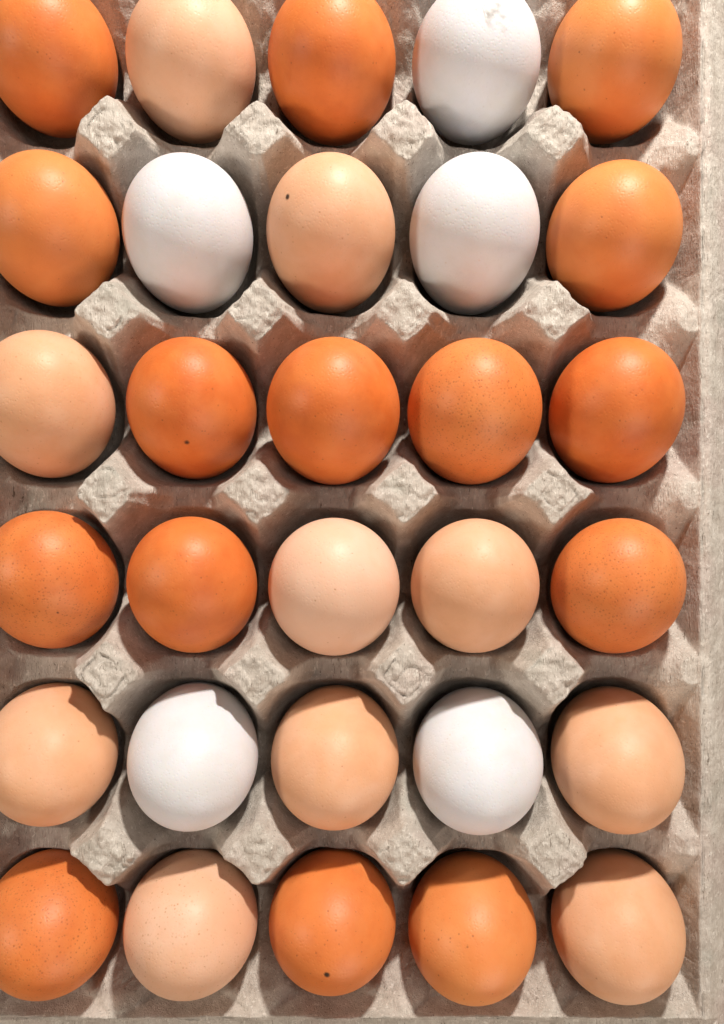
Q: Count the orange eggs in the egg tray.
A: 15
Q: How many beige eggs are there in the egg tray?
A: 10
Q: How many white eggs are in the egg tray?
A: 5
